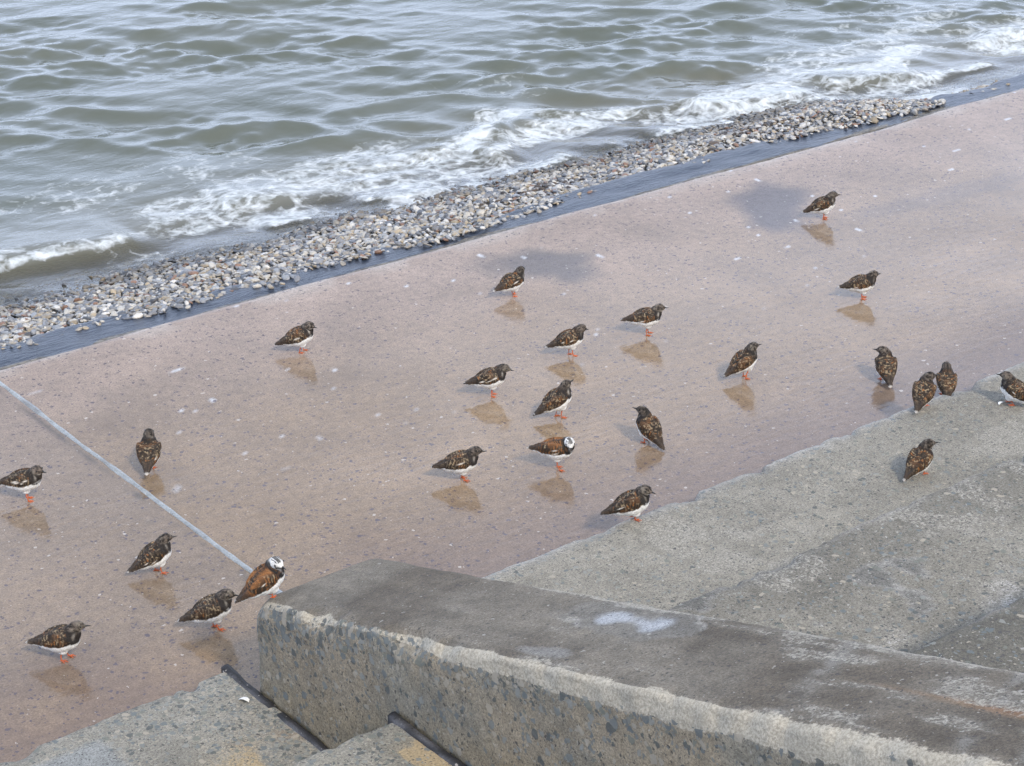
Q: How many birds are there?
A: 24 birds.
